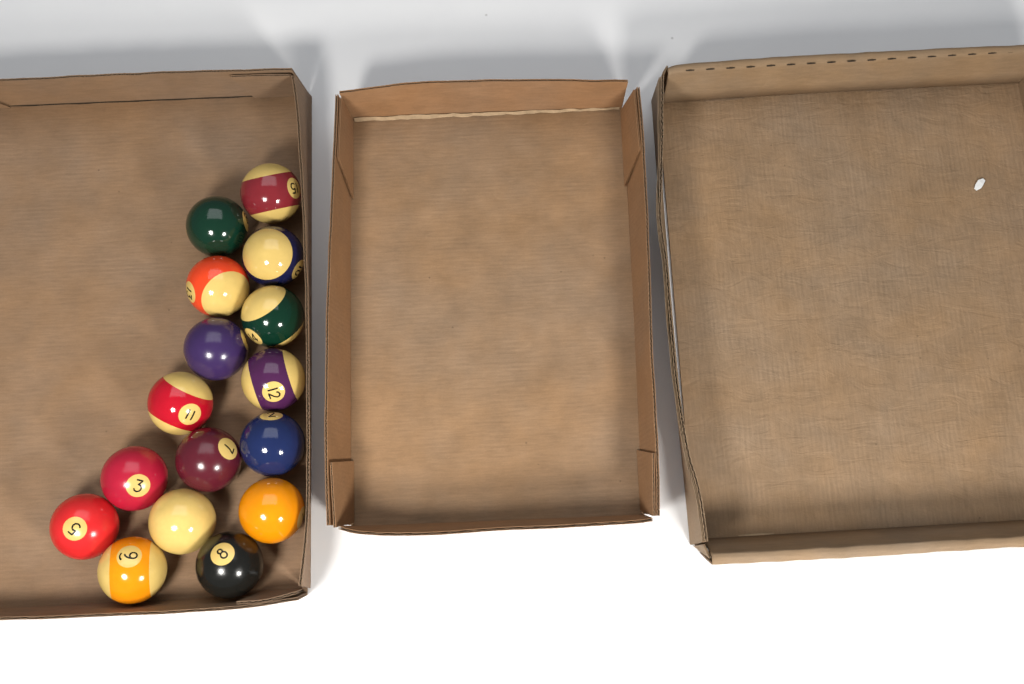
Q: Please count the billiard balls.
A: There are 16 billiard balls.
